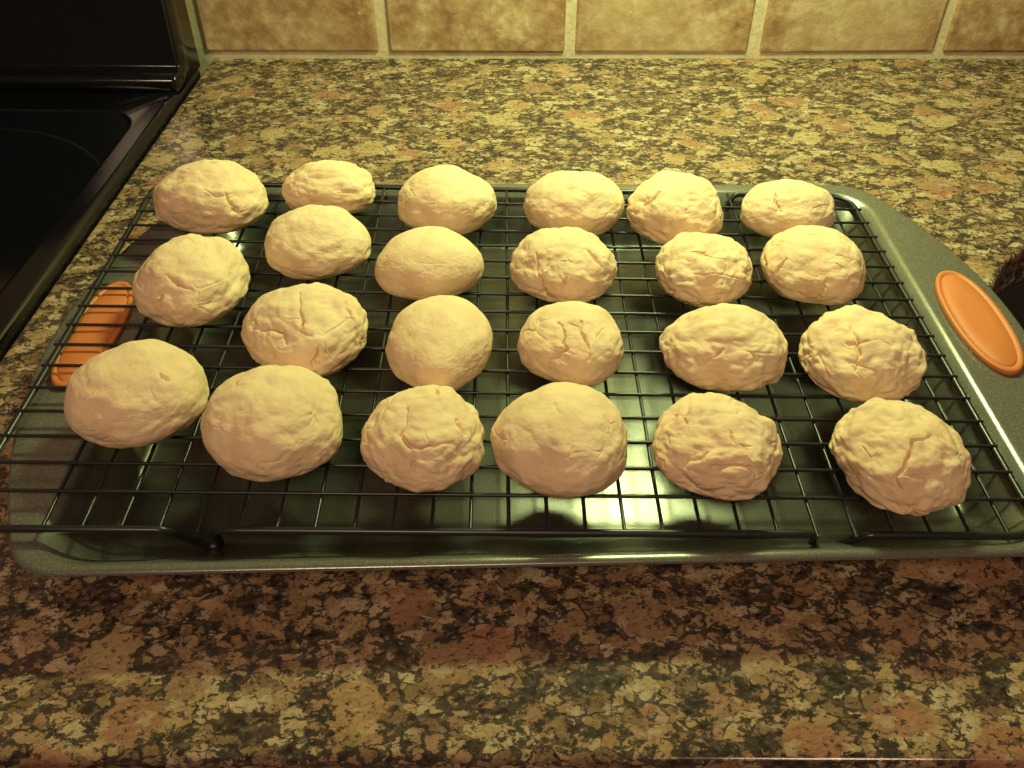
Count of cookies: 23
